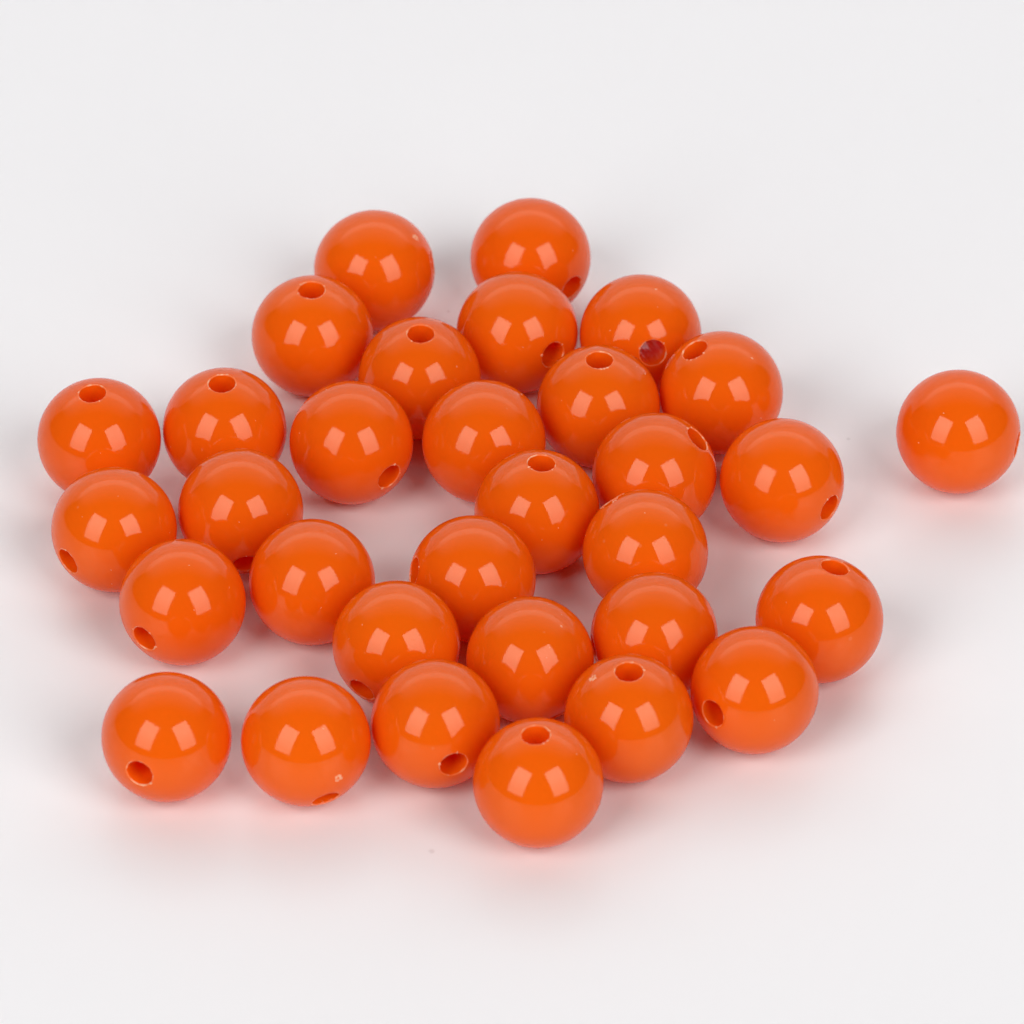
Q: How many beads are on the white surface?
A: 32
